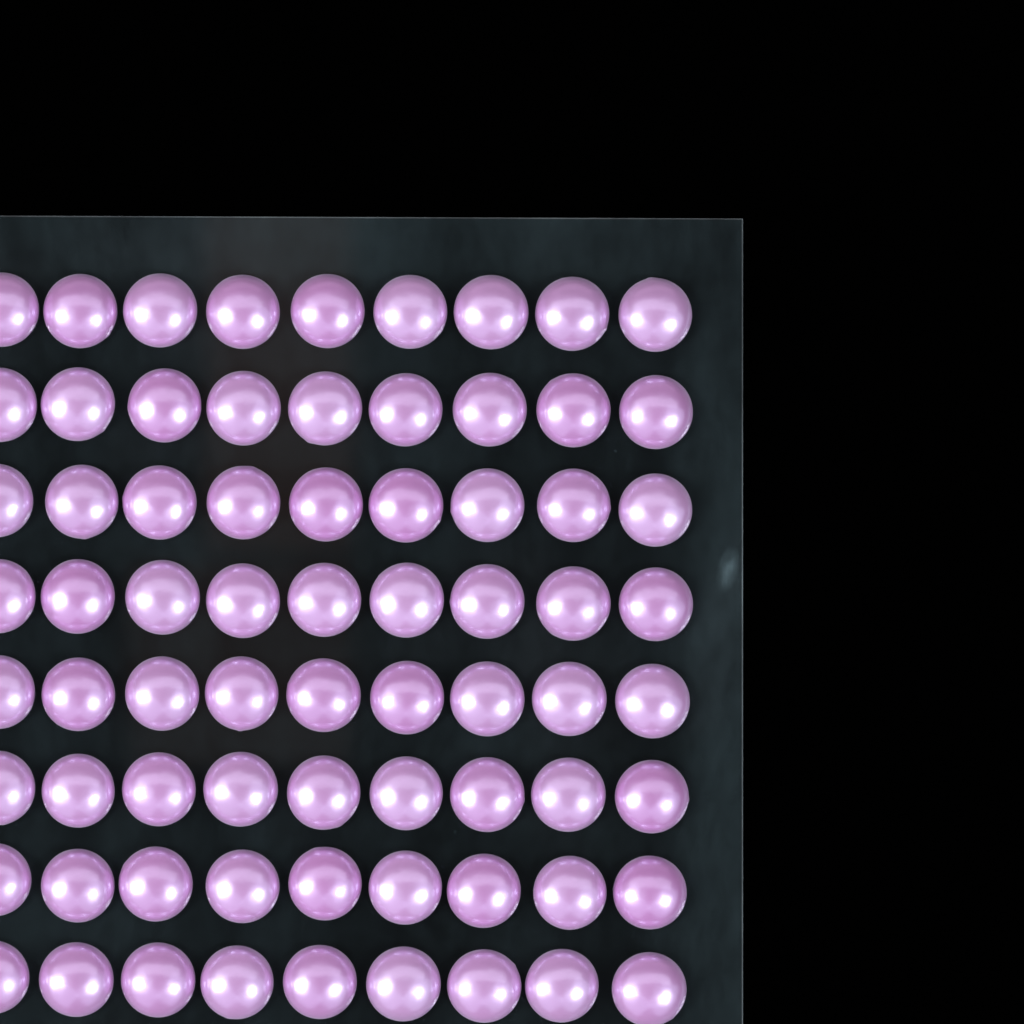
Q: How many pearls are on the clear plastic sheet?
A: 72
